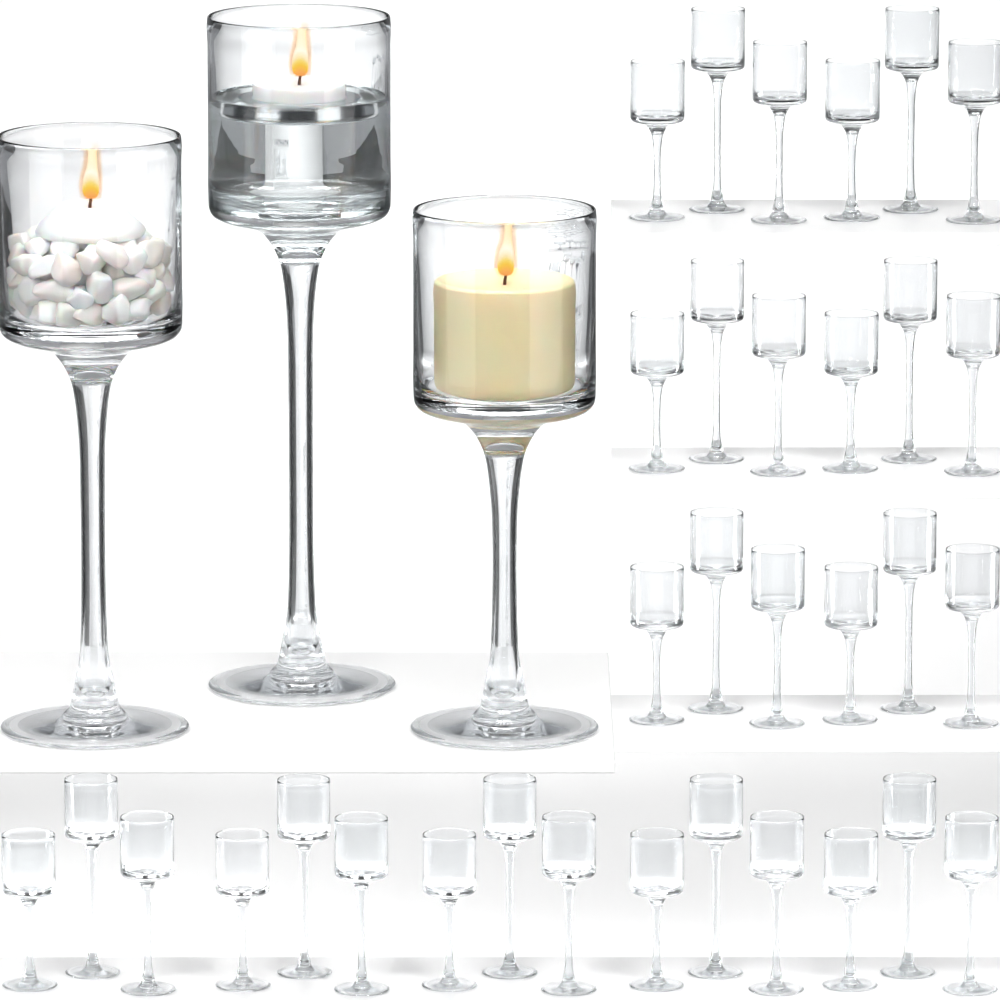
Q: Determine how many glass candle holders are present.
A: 36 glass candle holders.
